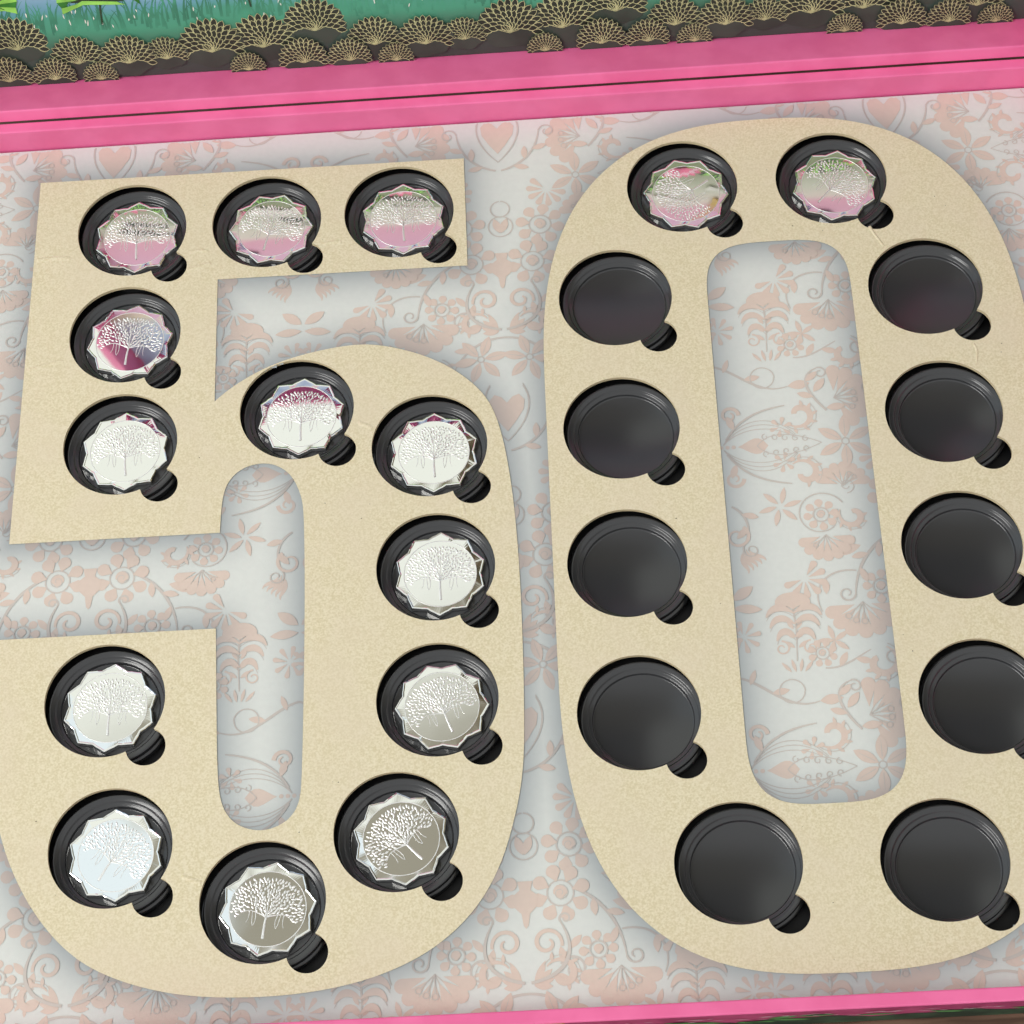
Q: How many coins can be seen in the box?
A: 15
